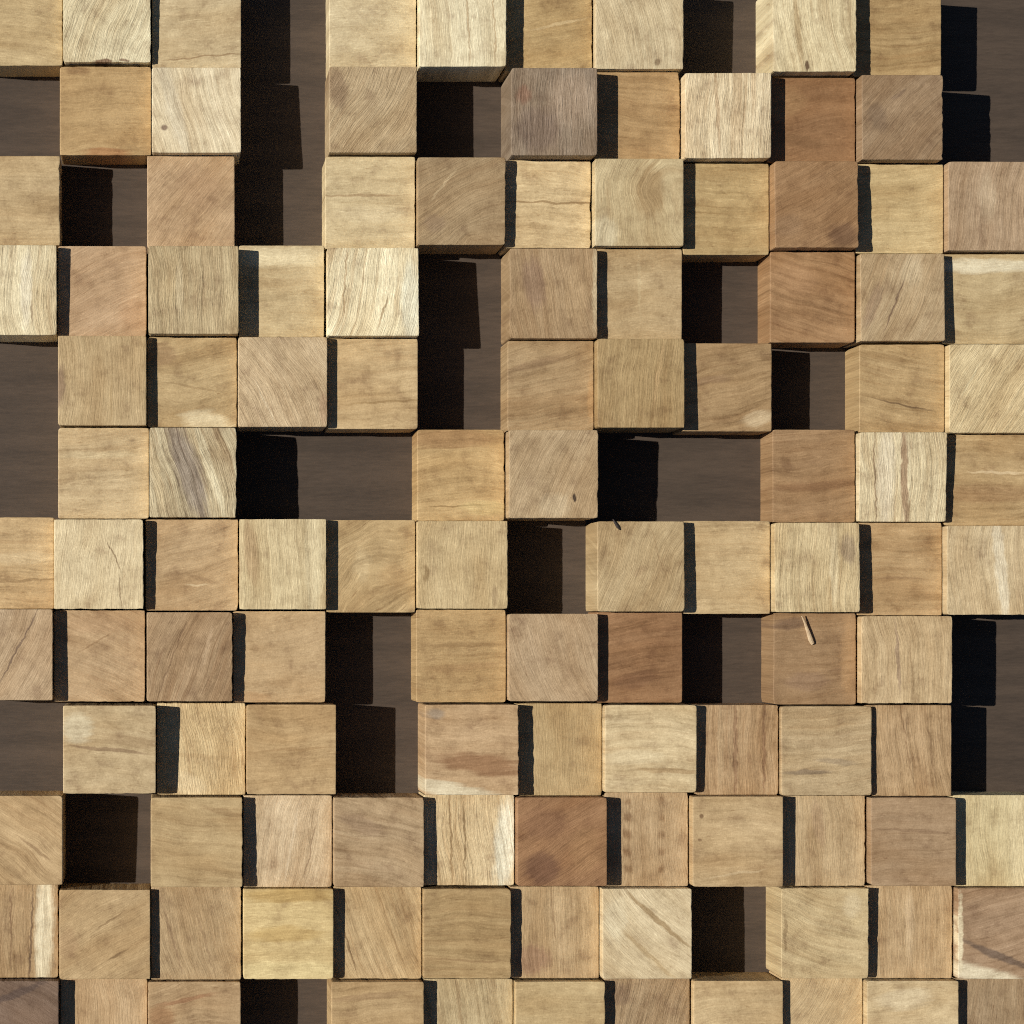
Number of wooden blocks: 115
